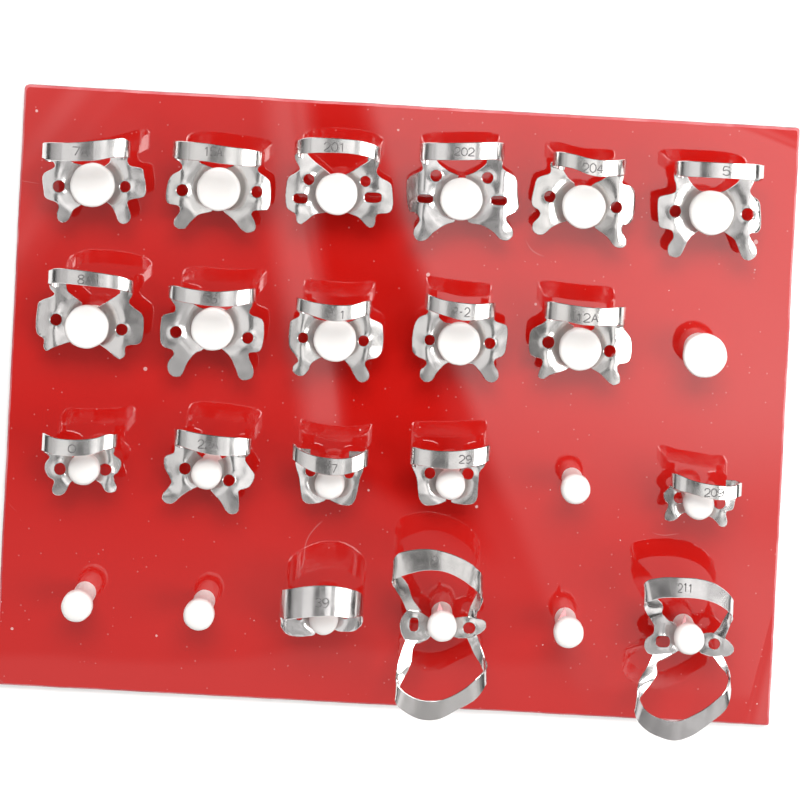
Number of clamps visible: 19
